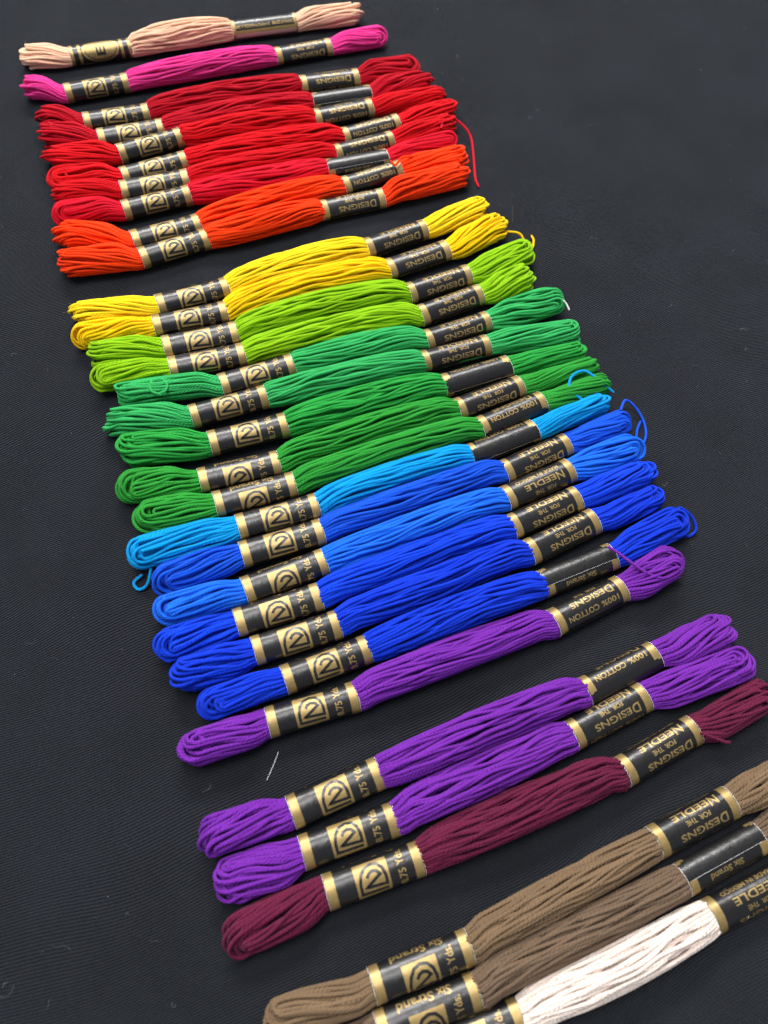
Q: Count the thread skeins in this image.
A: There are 32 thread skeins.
